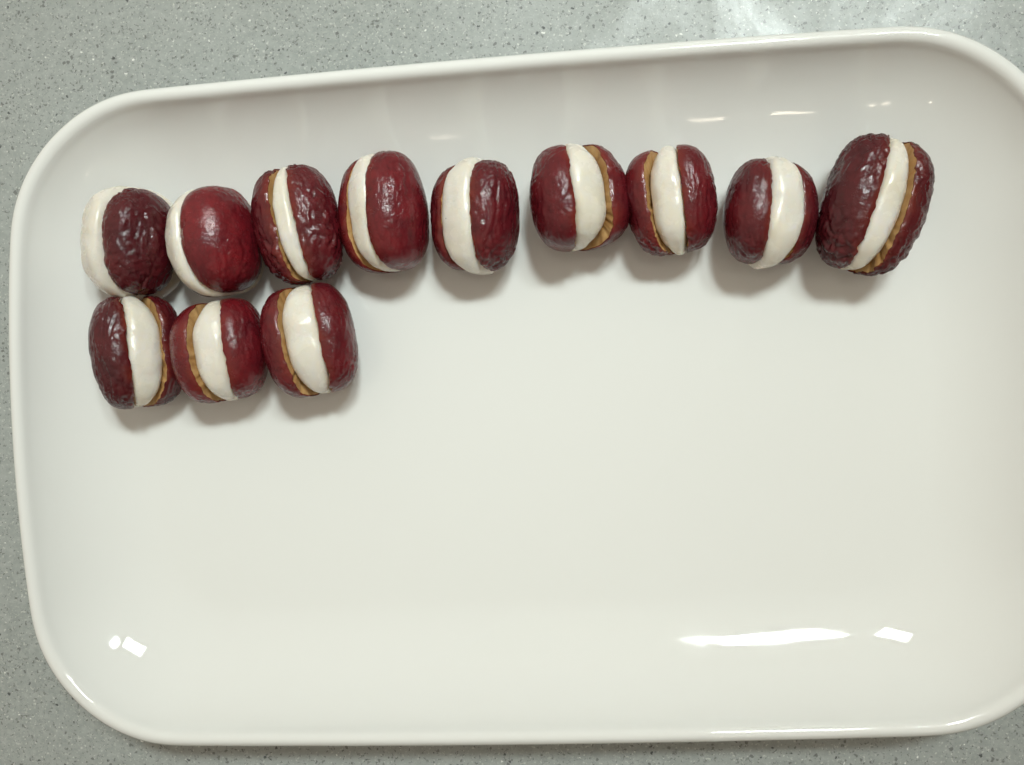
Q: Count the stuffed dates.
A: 12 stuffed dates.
